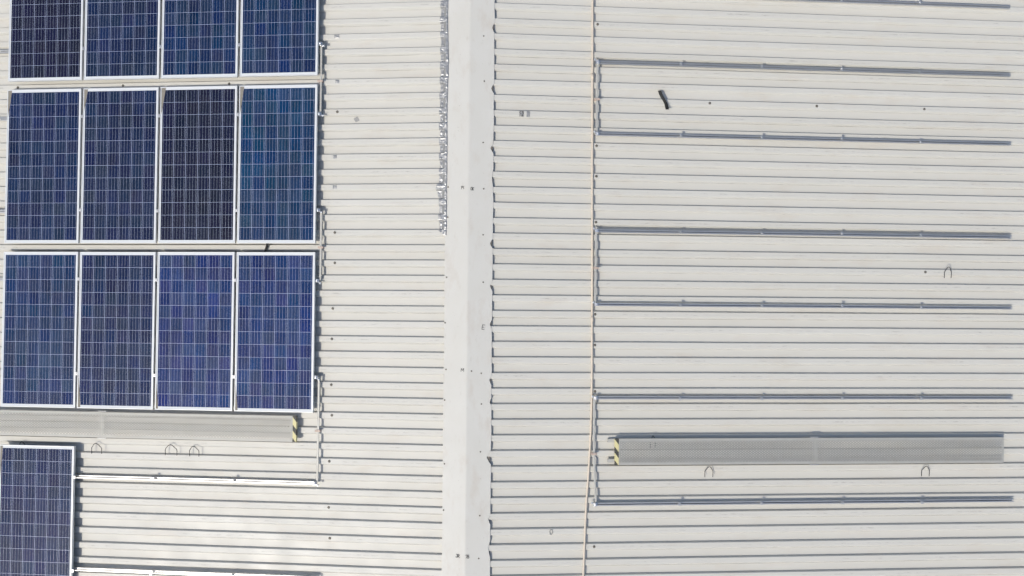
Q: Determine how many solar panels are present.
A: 13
